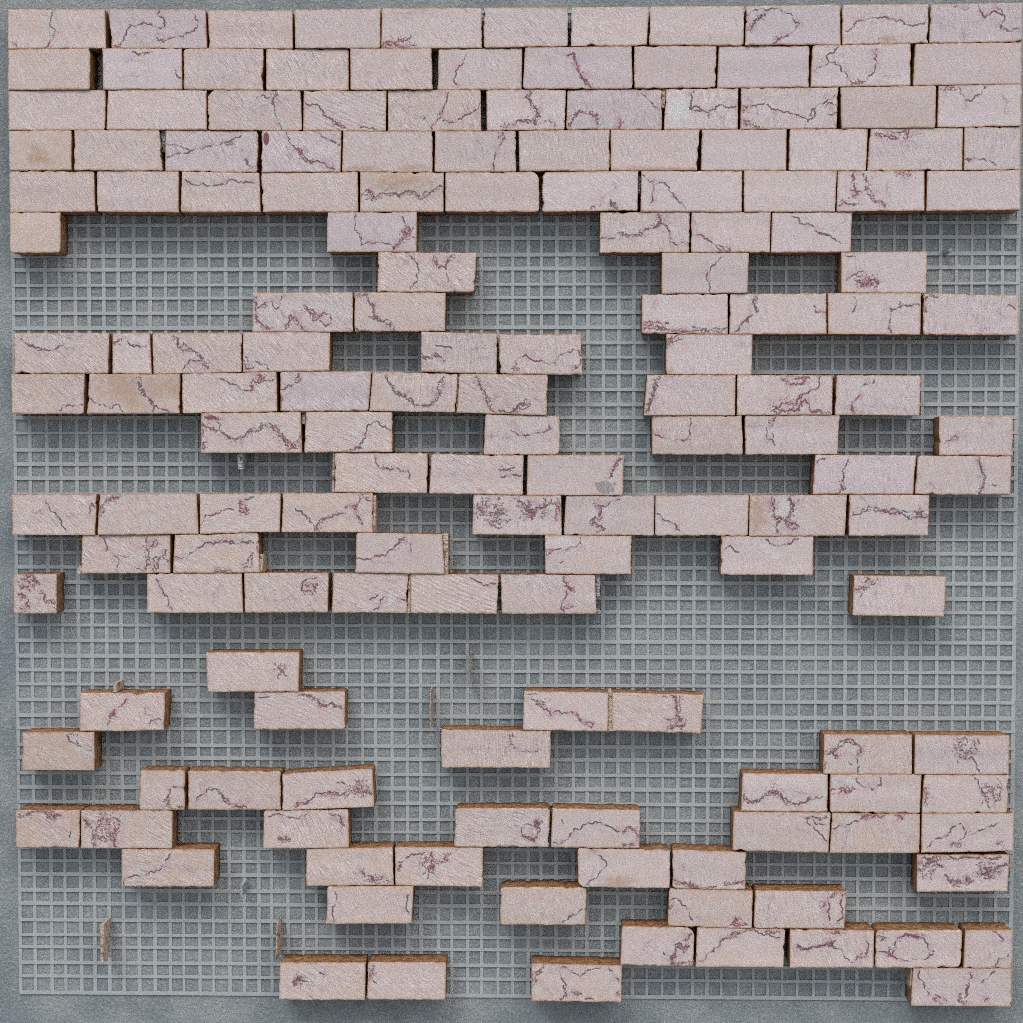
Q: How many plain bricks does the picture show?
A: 29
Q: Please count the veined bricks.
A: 131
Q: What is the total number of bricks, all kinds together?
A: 160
